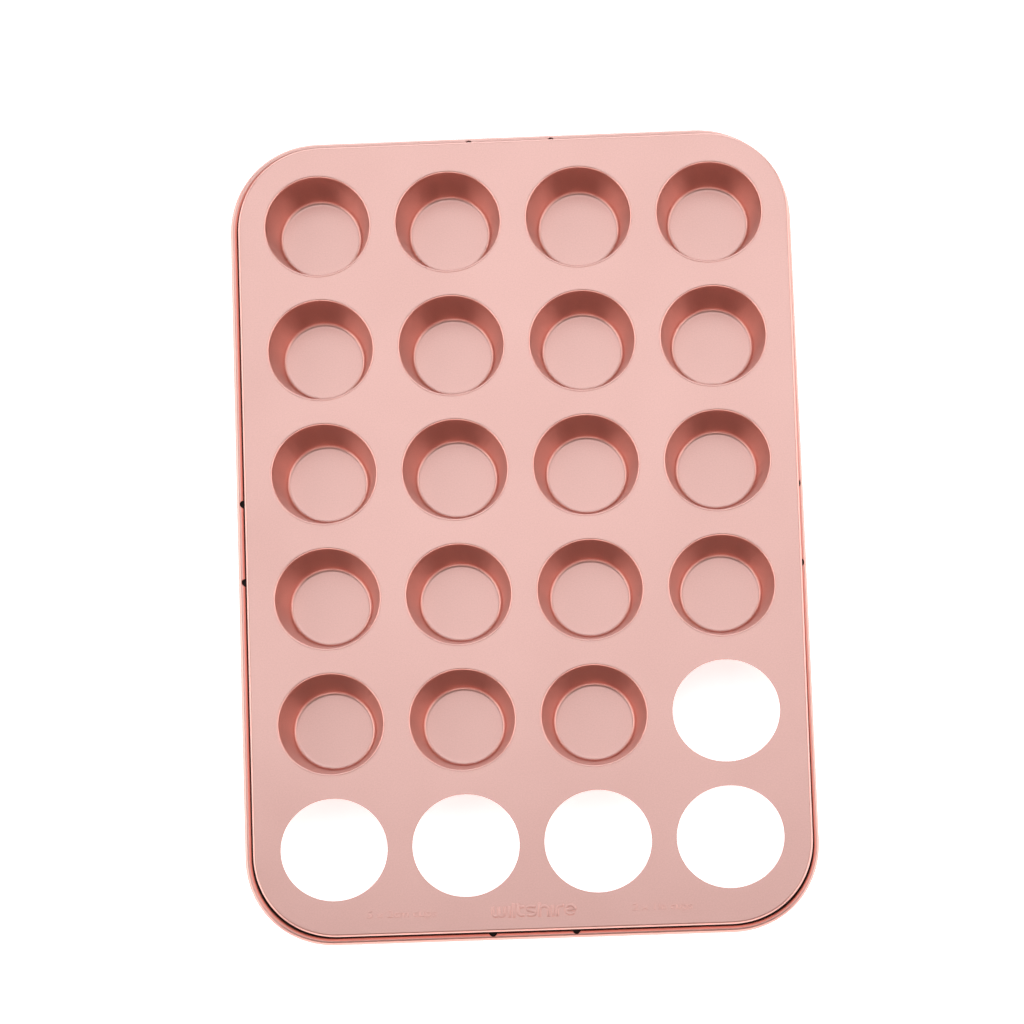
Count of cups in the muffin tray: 19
